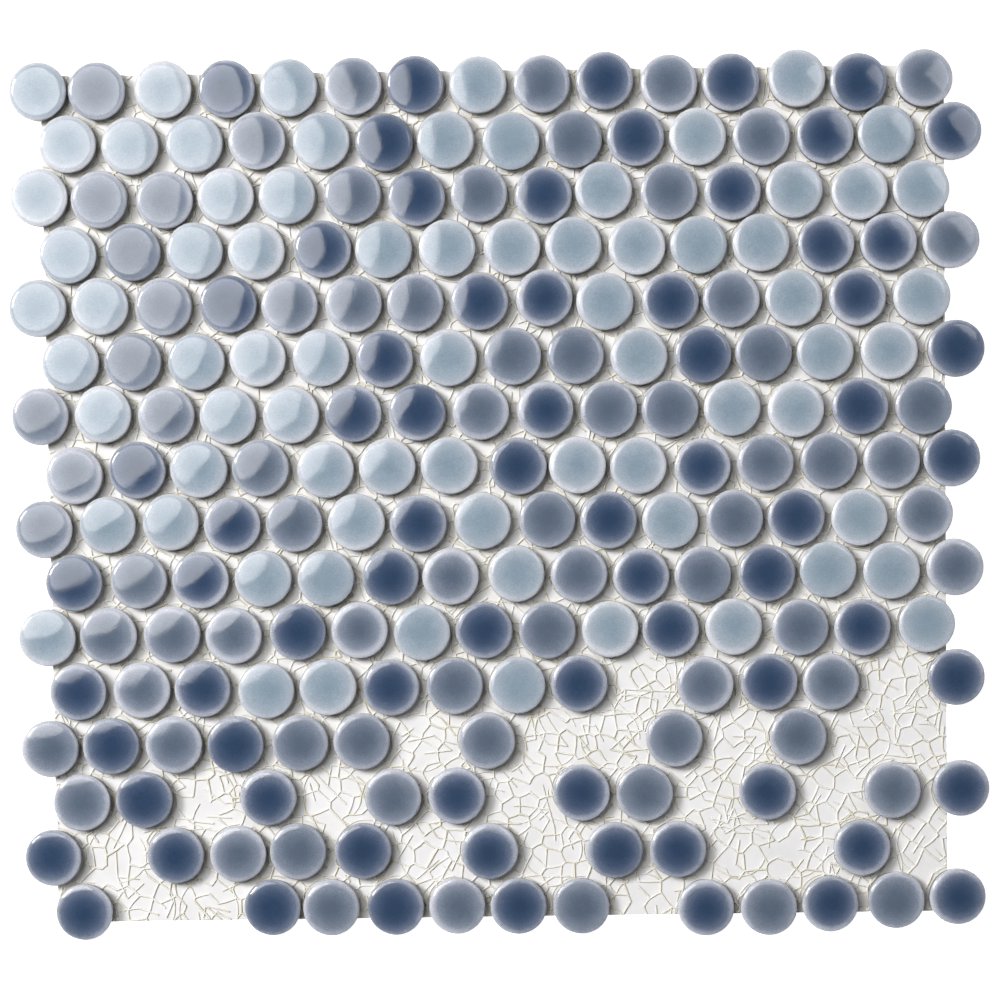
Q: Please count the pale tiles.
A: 73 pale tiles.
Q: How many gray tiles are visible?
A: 73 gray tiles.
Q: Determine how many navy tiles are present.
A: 72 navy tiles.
